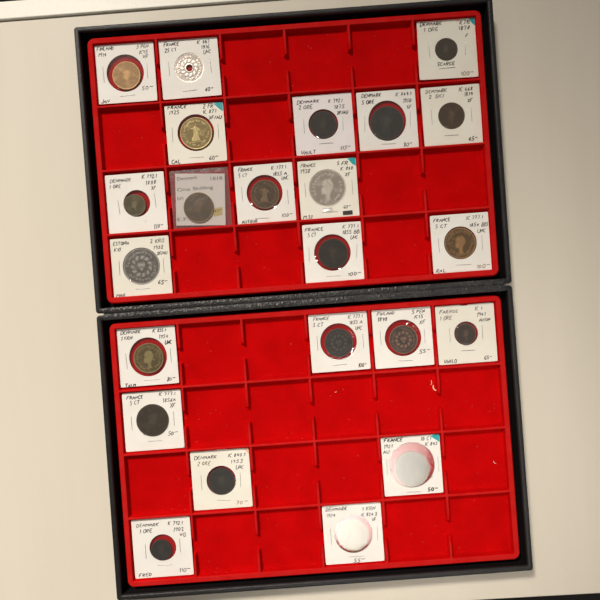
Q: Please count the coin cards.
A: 23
